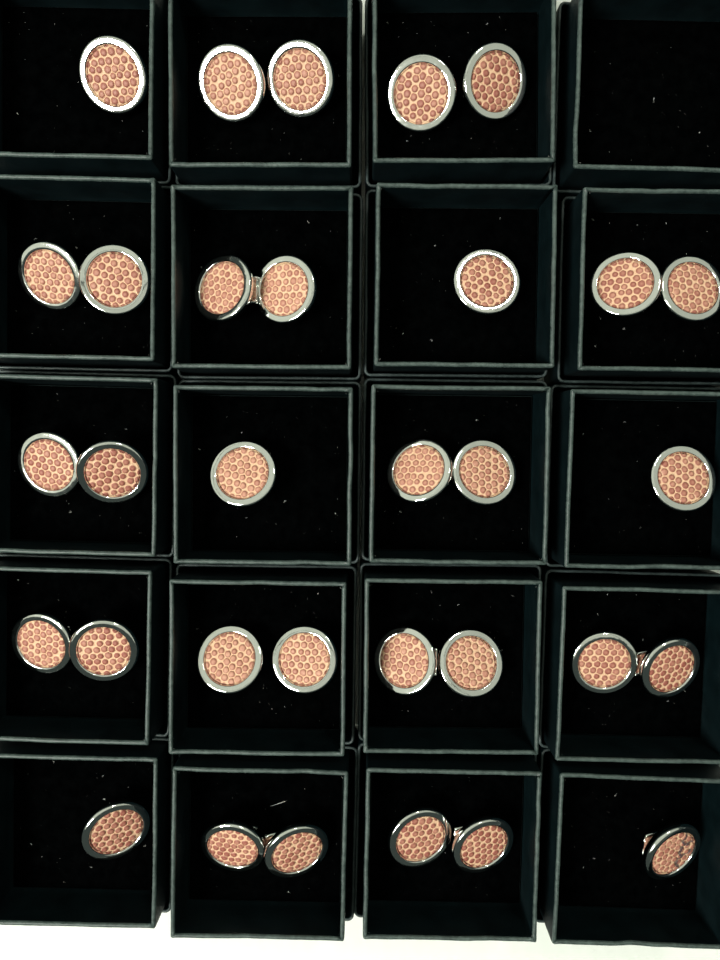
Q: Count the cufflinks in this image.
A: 32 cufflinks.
